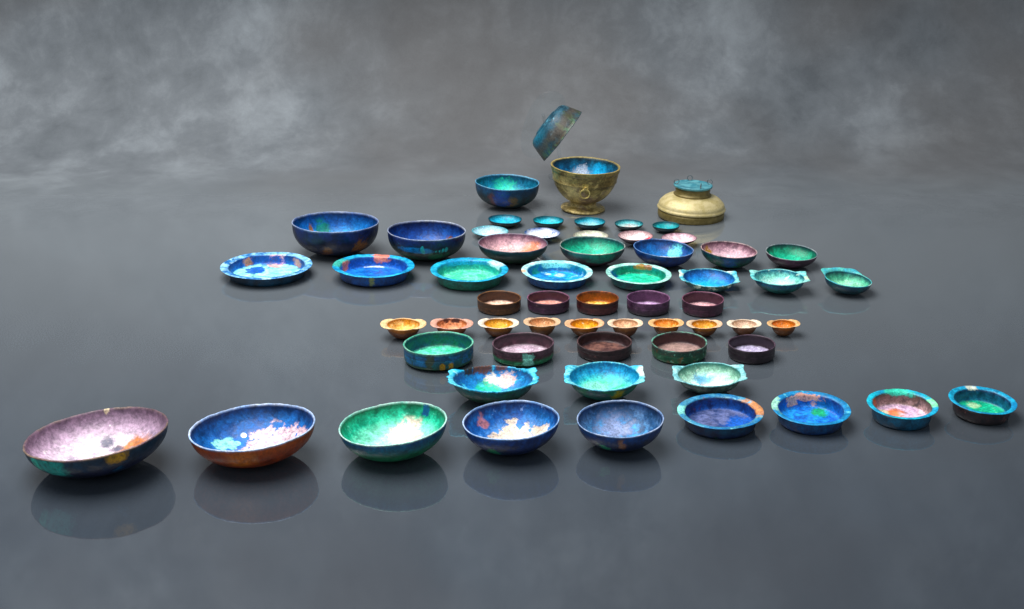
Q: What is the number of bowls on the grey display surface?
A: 60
